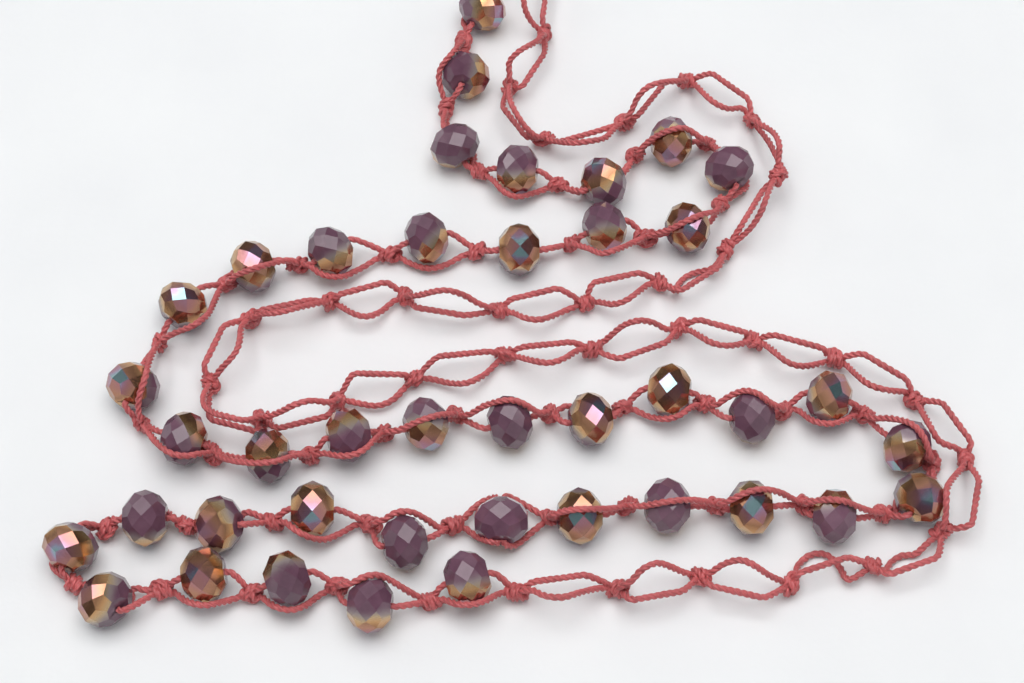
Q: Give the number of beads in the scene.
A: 41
